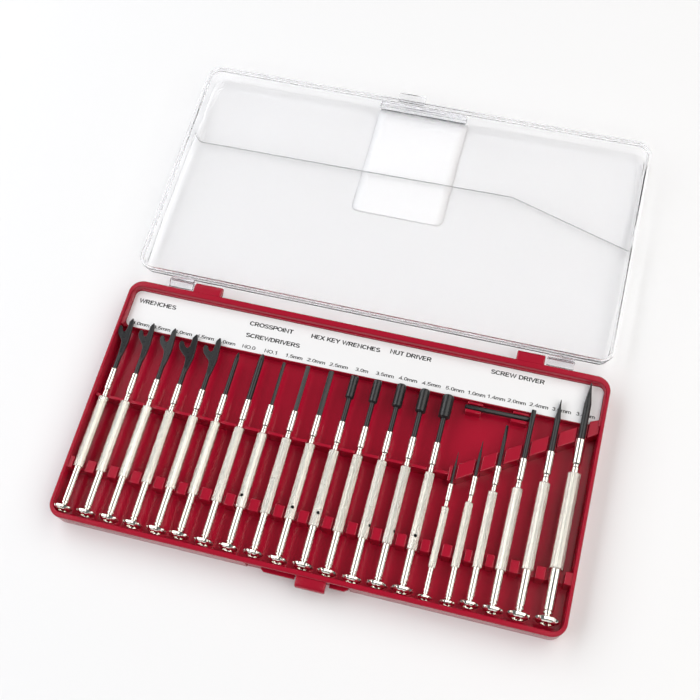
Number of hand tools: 21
